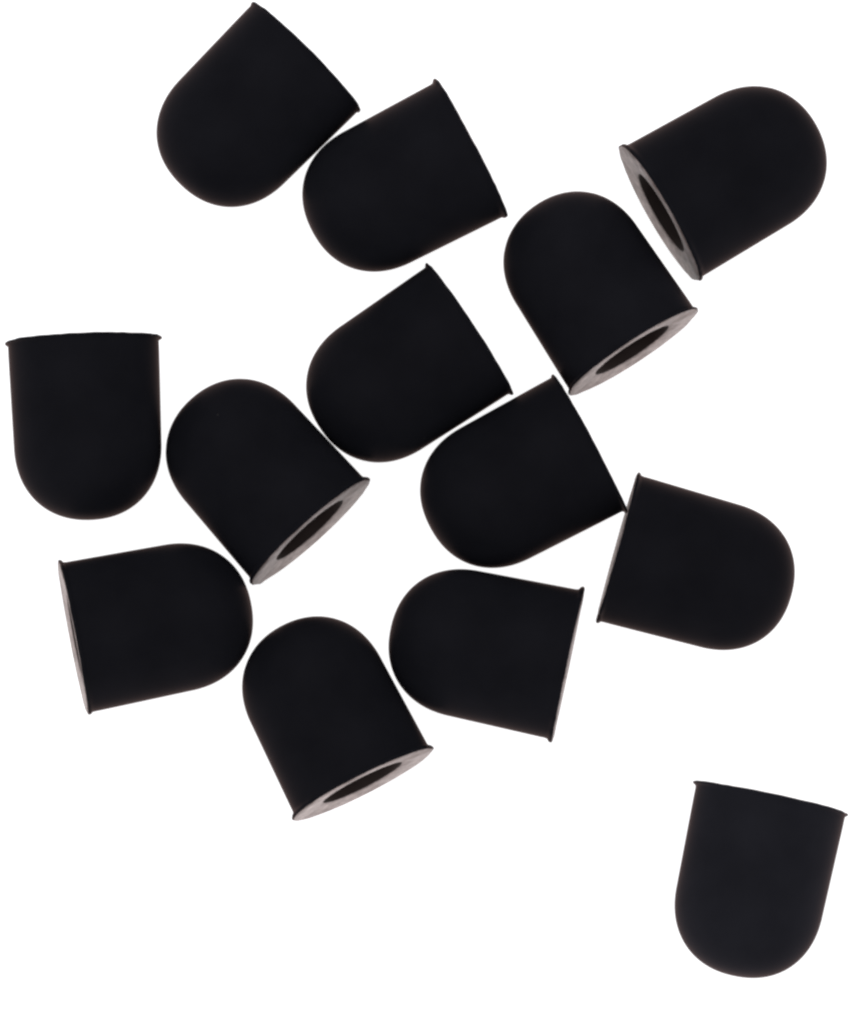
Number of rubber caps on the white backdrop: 13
